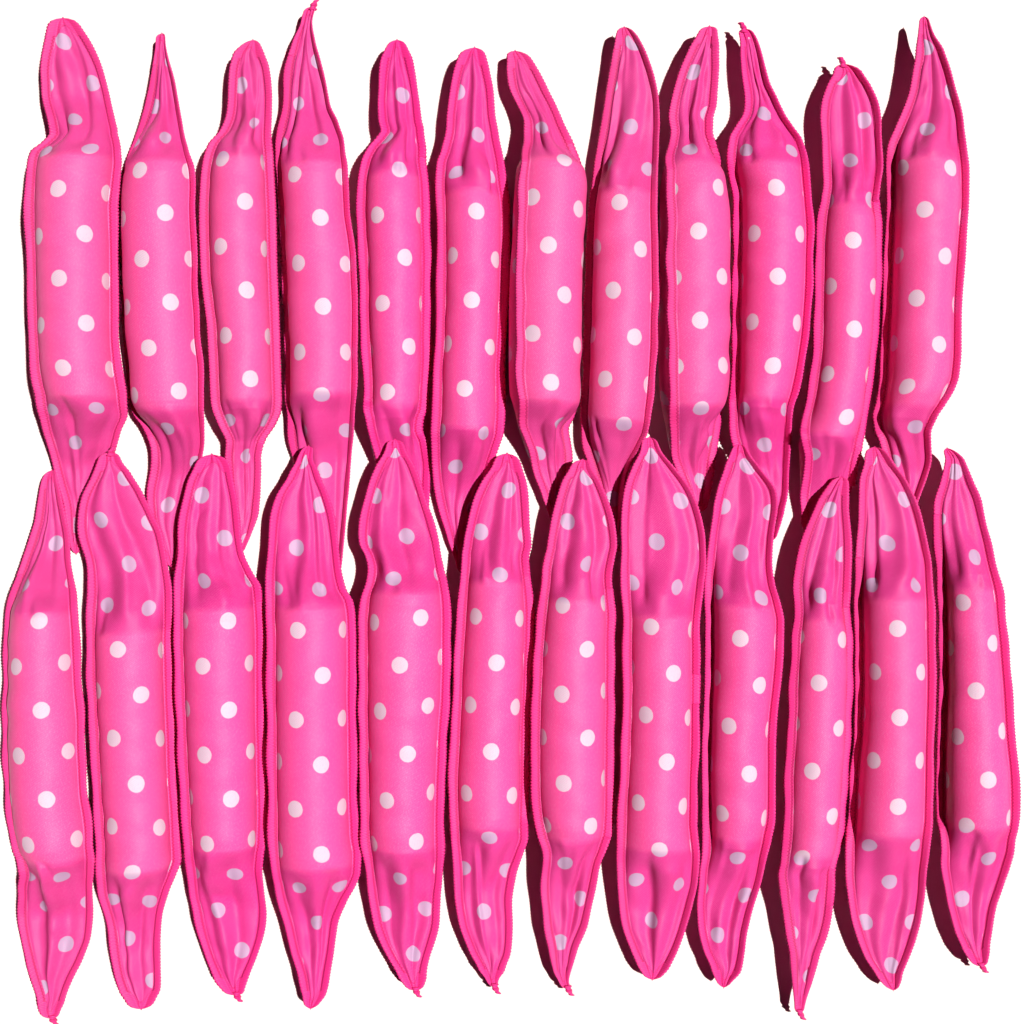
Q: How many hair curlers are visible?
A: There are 24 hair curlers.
